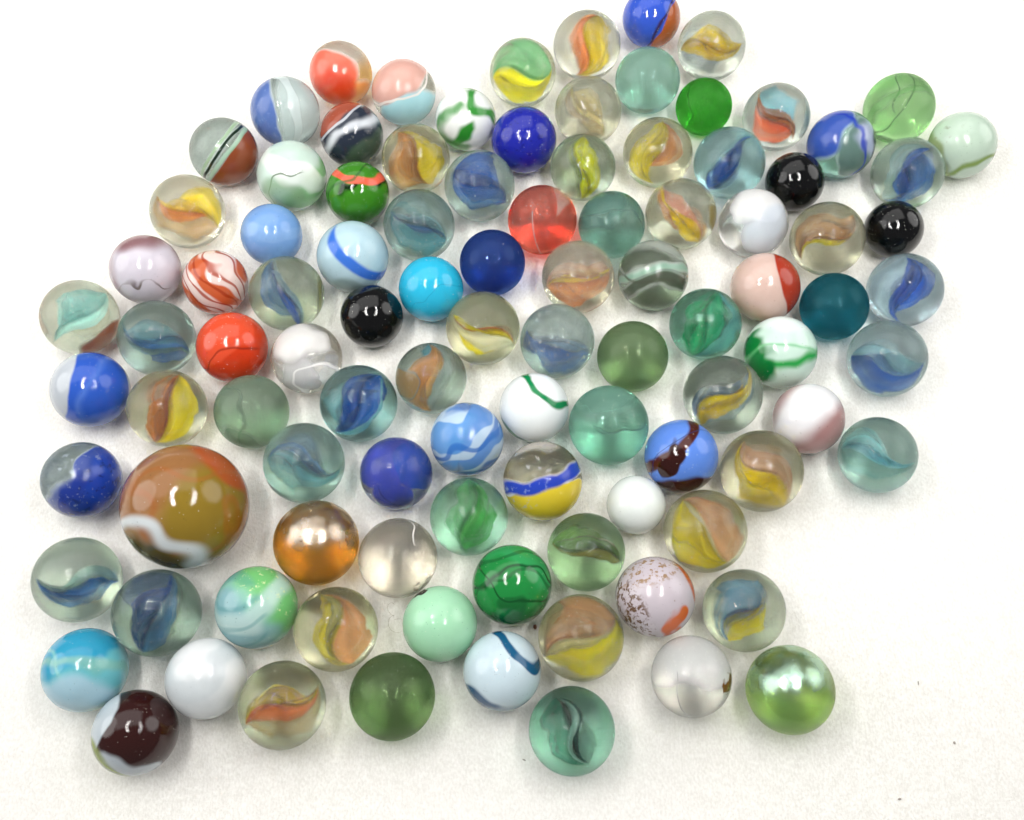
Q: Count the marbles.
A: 100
